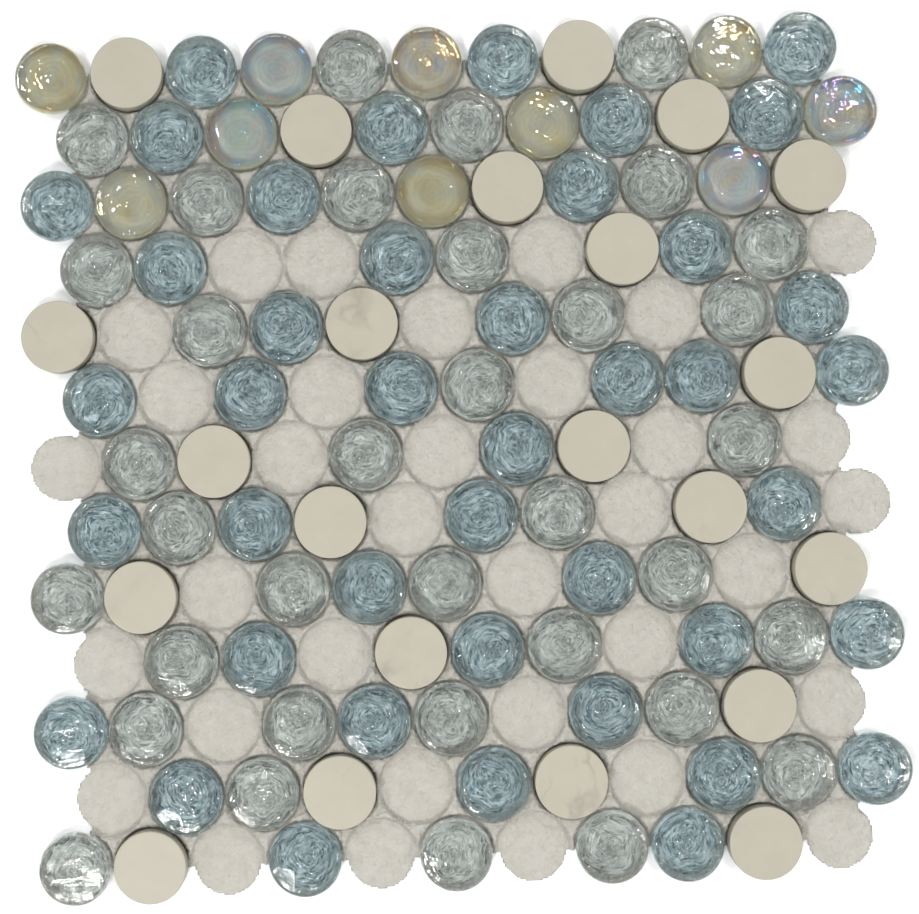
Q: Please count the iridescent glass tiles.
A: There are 10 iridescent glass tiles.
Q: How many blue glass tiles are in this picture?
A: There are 42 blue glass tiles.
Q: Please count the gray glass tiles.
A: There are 35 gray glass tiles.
